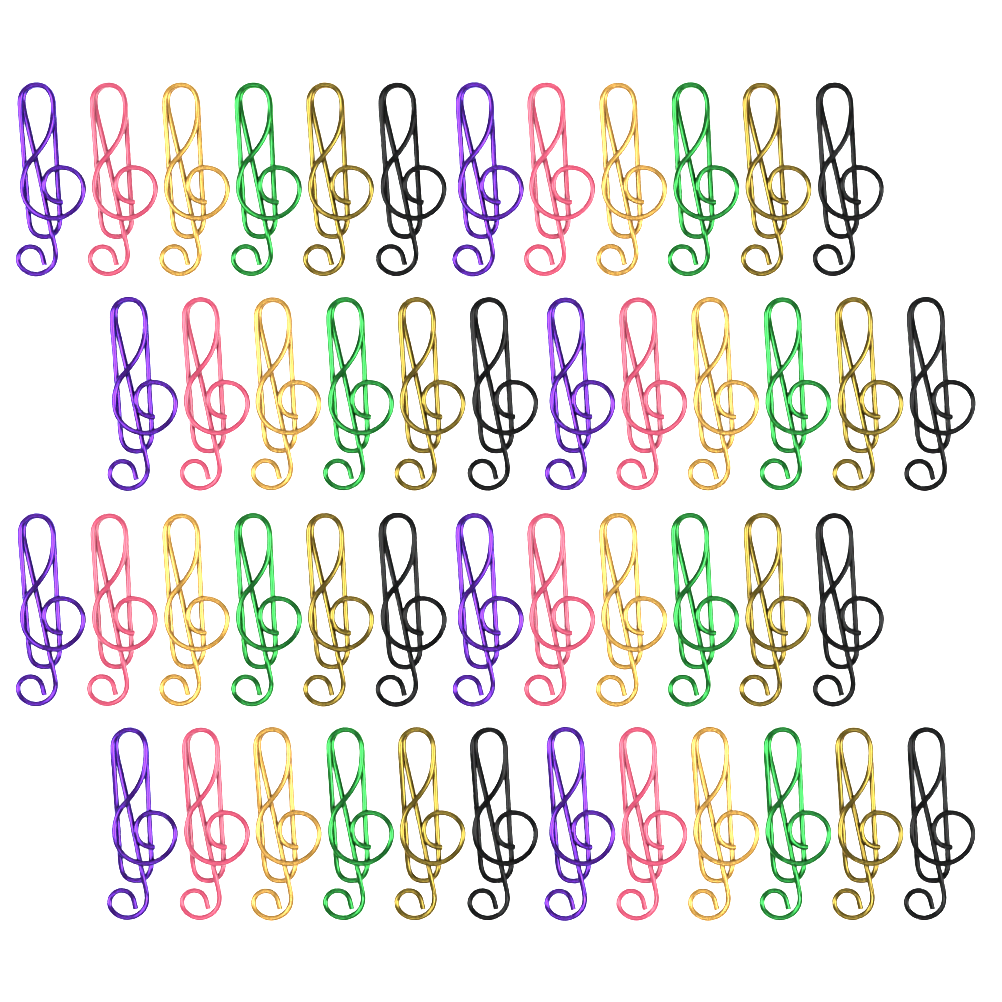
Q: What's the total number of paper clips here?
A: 48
